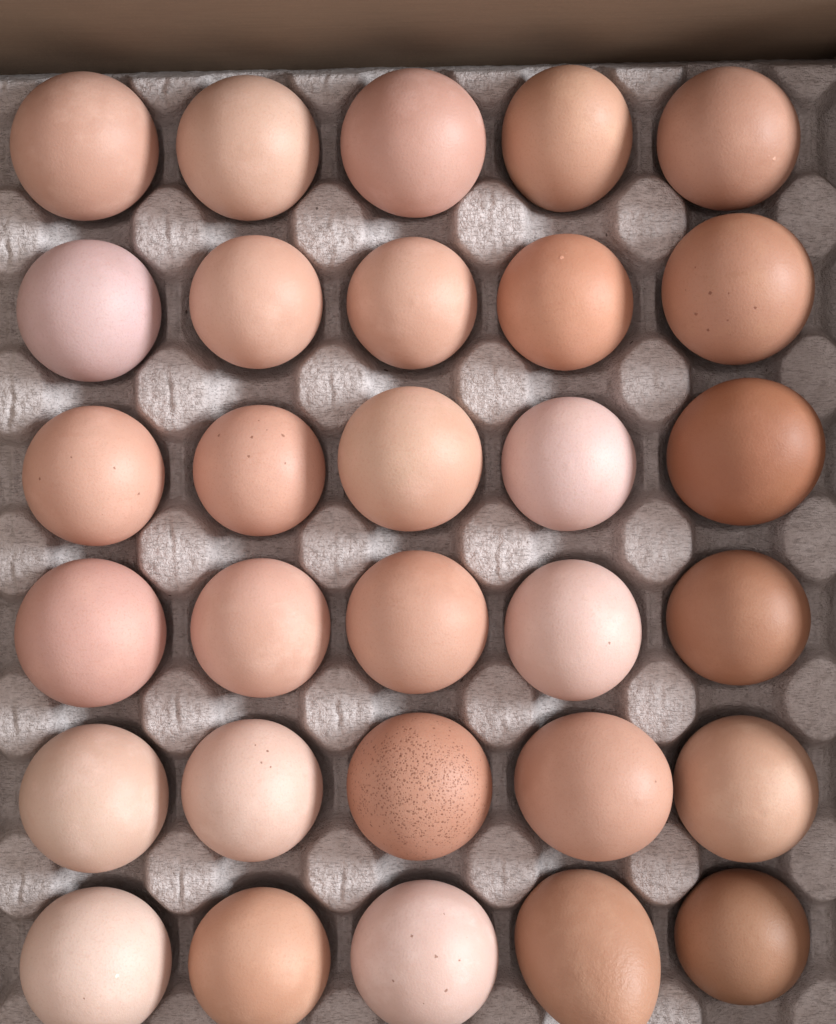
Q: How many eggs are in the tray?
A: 30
